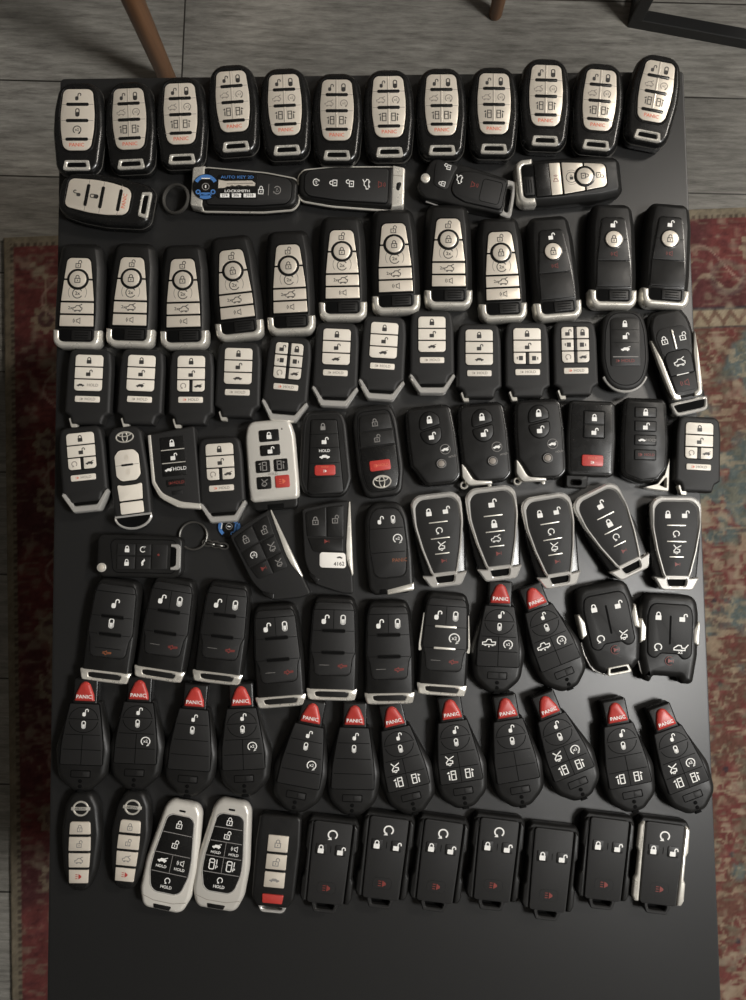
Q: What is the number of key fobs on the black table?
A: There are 99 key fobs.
